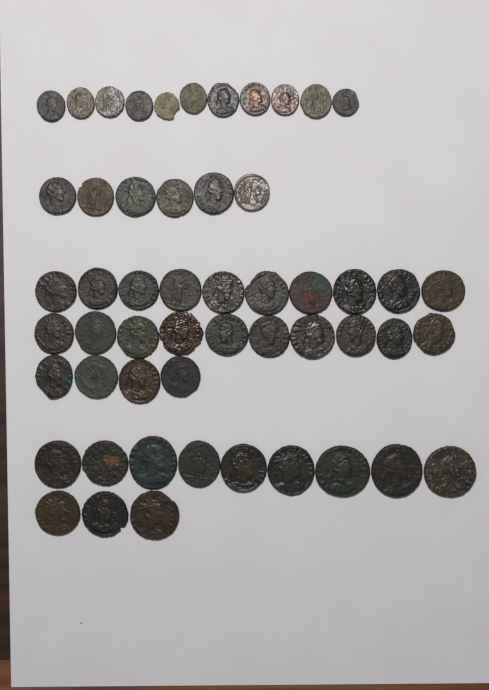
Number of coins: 53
